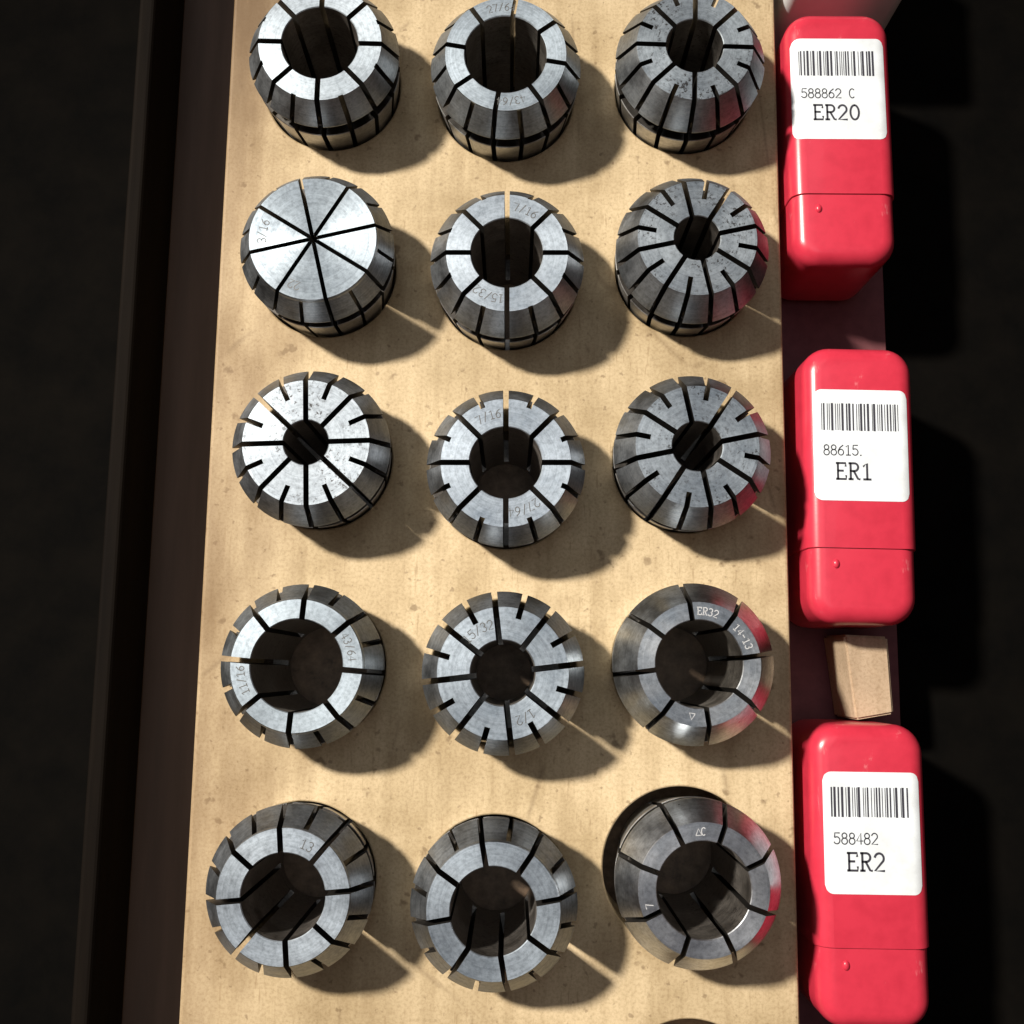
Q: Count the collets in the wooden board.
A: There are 15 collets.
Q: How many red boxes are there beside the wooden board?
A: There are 3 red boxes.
